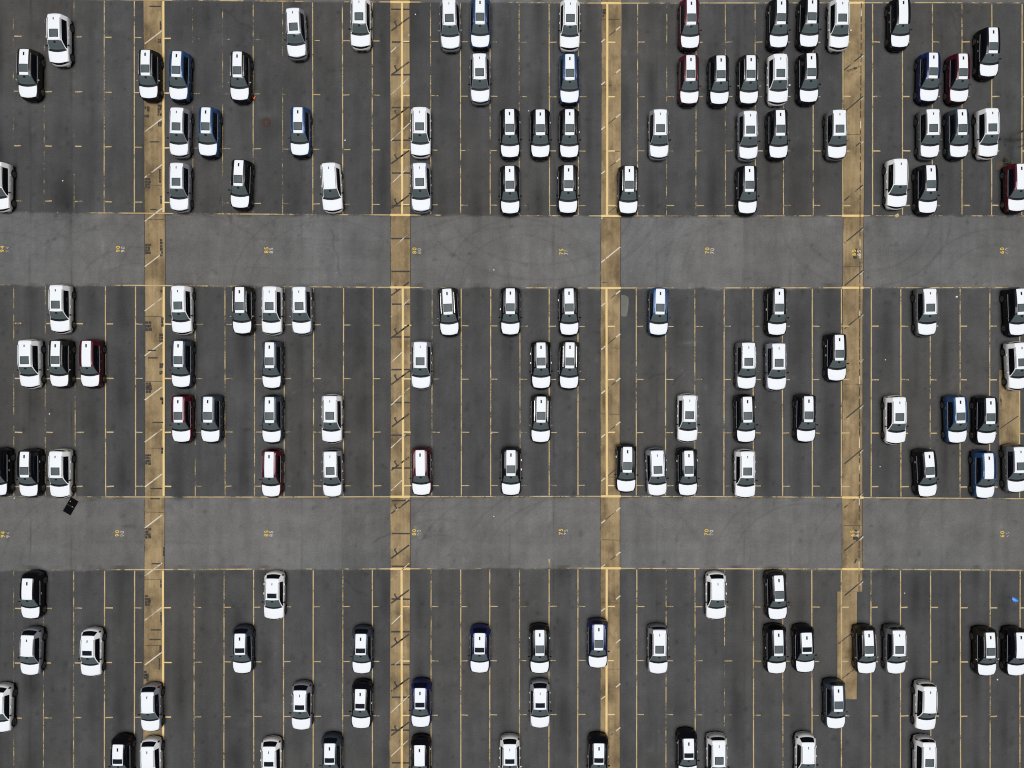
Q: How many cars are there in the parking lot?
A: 137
